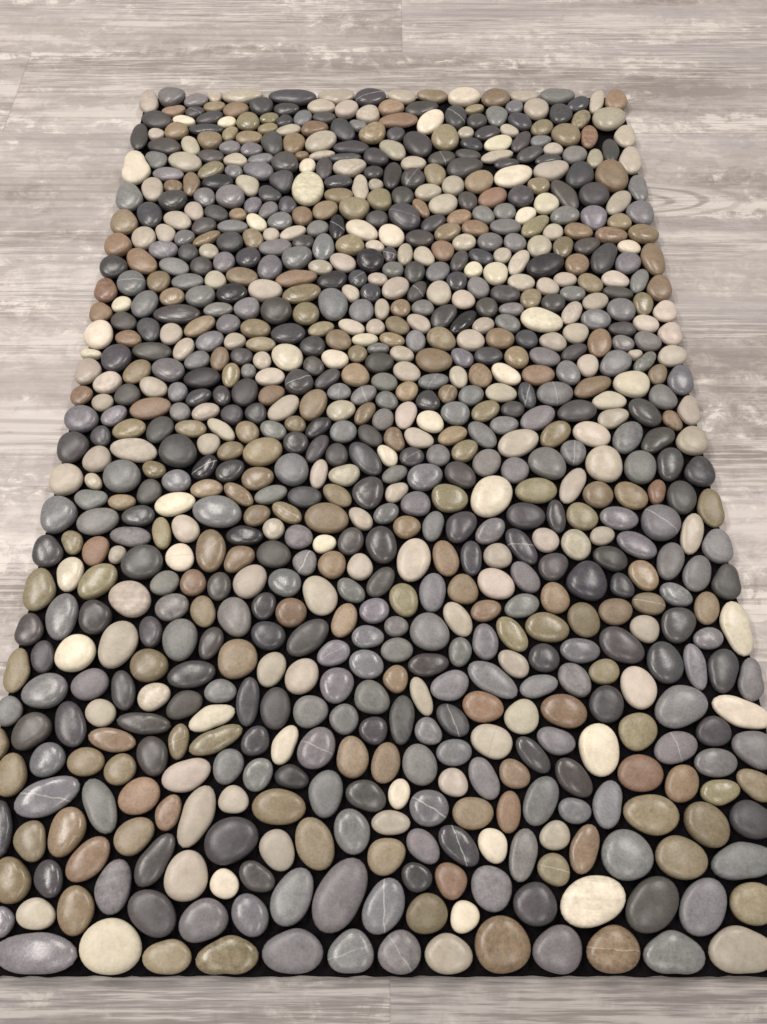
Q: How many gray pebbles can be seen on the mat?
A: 200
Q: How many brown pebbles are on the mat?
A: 200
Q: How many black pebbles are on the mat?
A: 200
